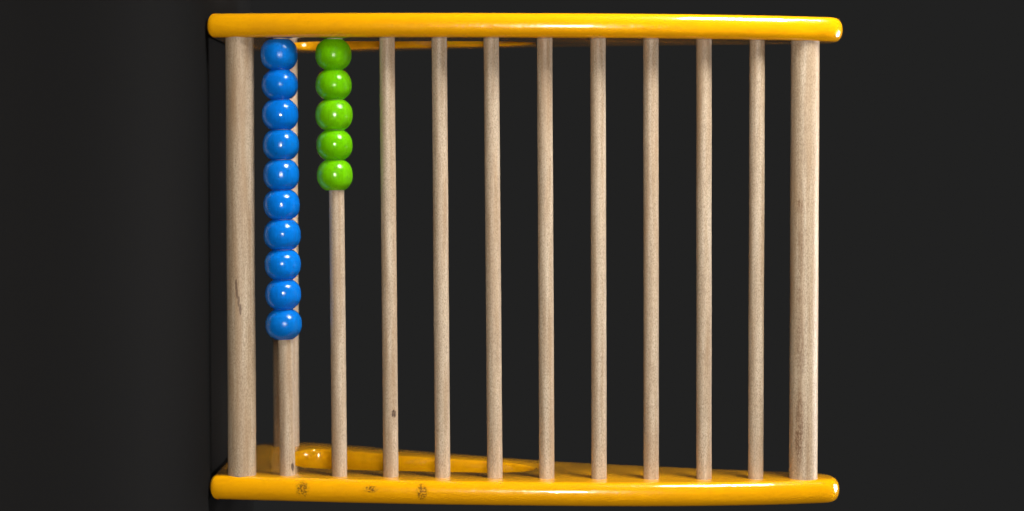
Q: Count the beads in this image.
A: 15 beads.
